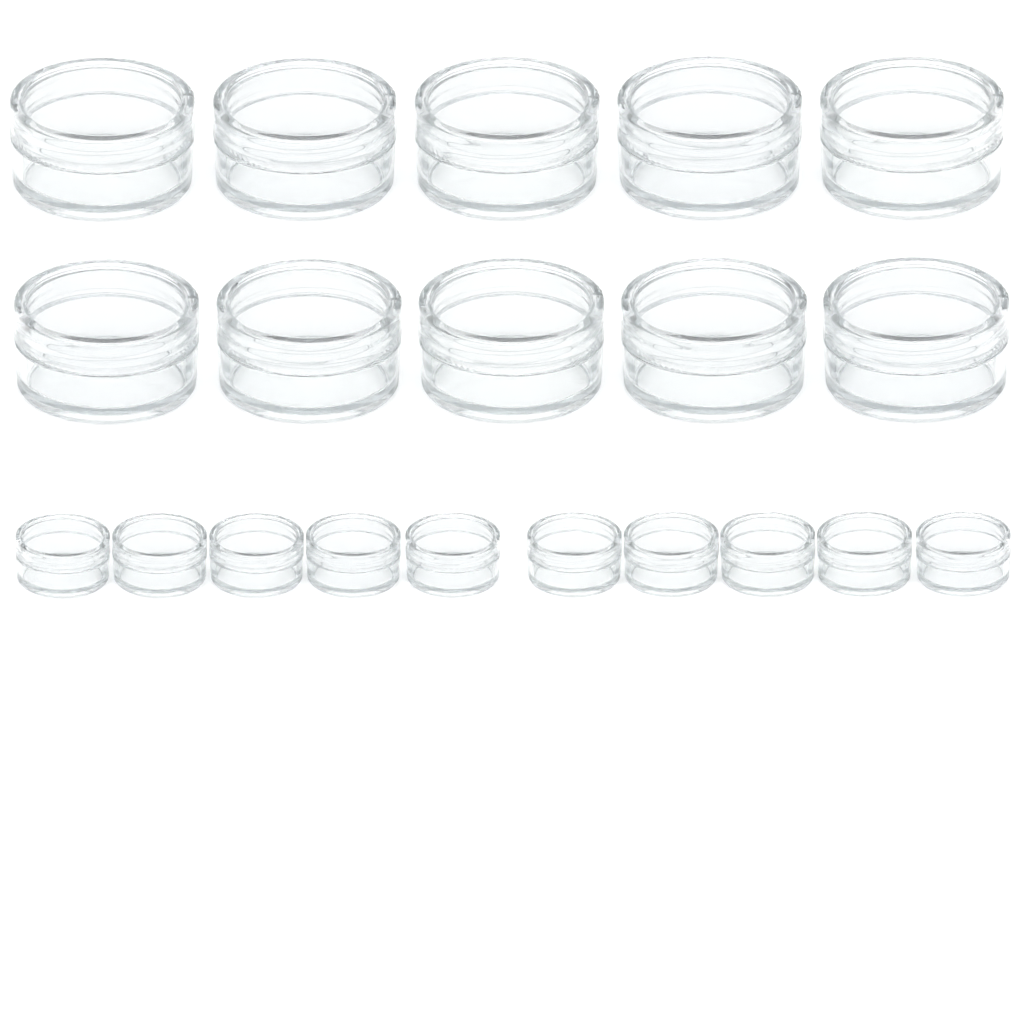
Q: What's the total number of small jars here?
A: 10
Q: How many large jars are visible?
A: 10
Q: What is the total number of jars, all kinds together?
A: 20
